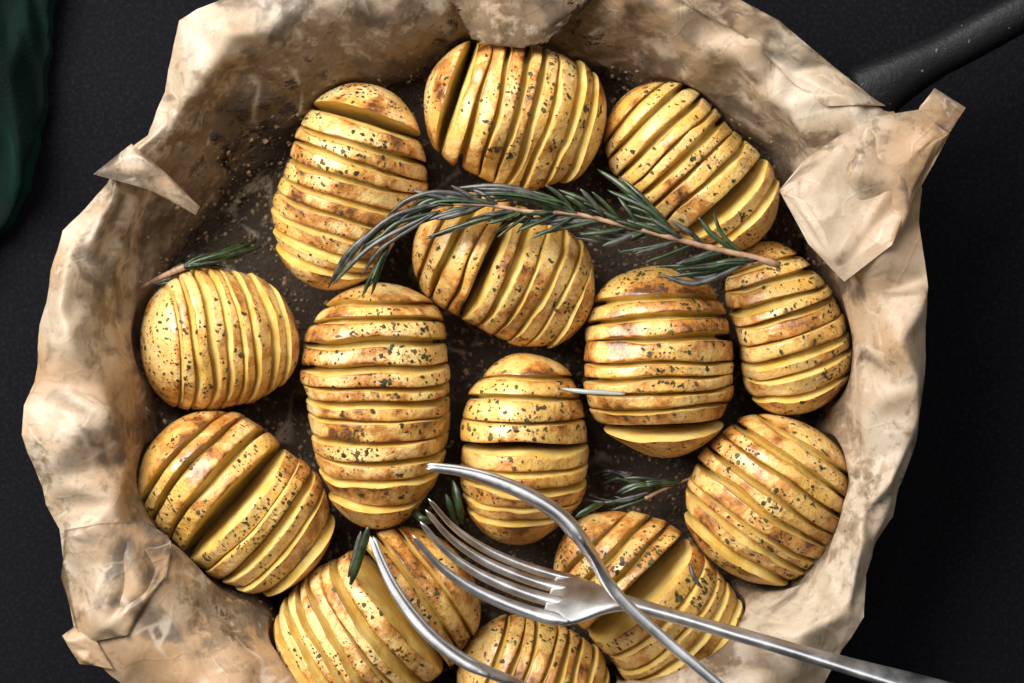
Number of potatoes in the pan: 14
